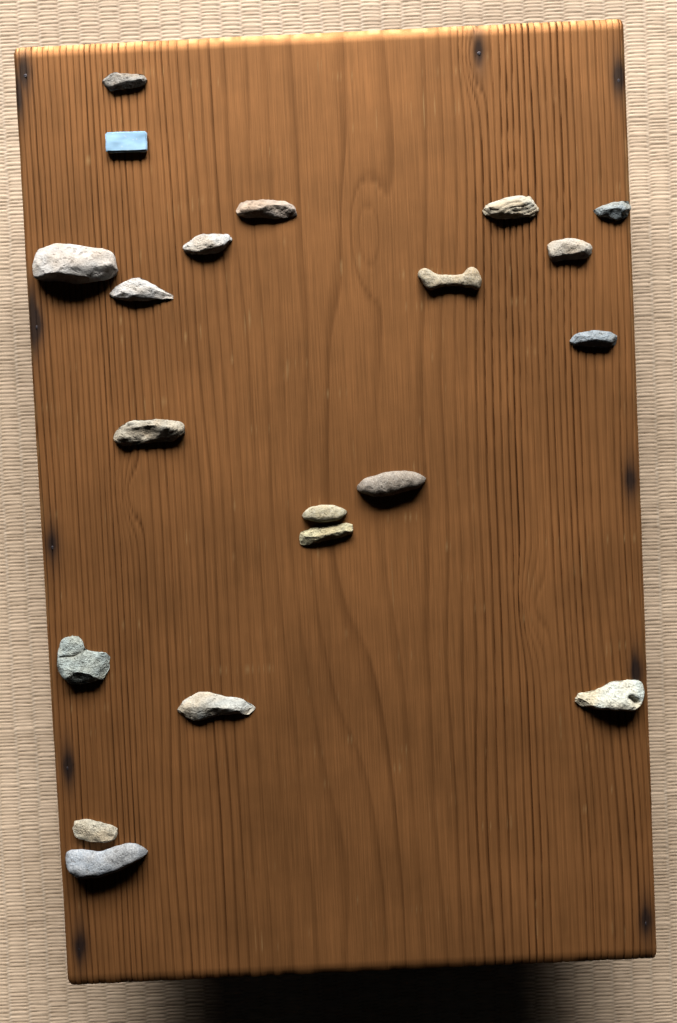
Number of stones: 19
